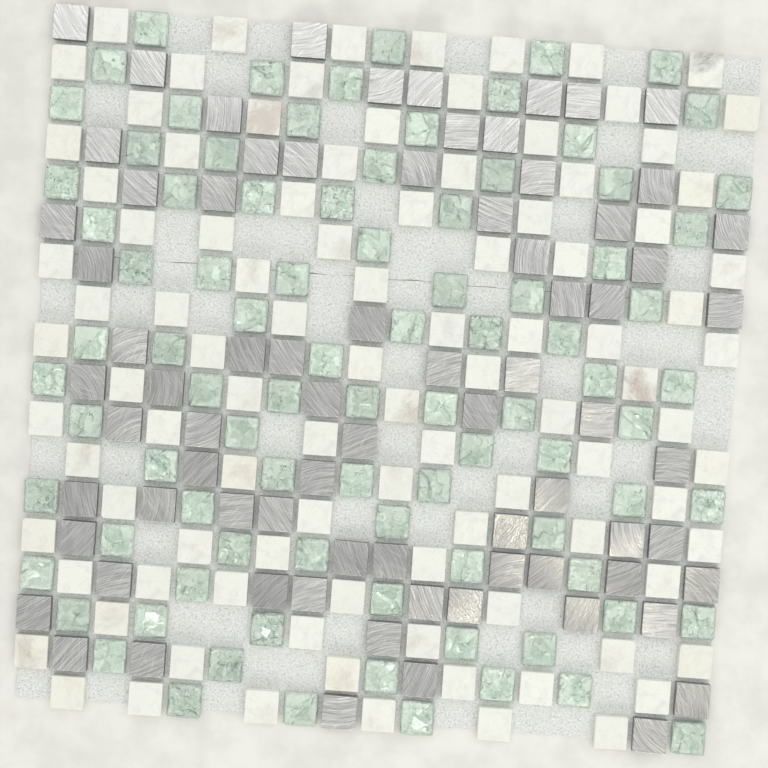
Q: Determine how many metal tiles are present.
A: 76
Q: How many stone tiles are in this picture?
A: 99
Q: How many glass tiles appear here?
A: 89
